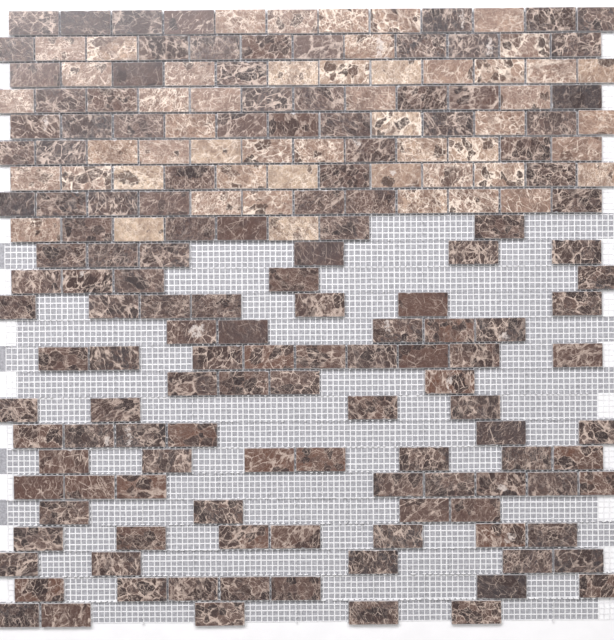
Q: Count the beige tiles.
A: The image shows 52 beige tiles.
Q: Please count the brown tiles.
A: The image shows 141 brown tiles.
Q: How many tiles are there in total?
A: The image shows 193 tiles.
